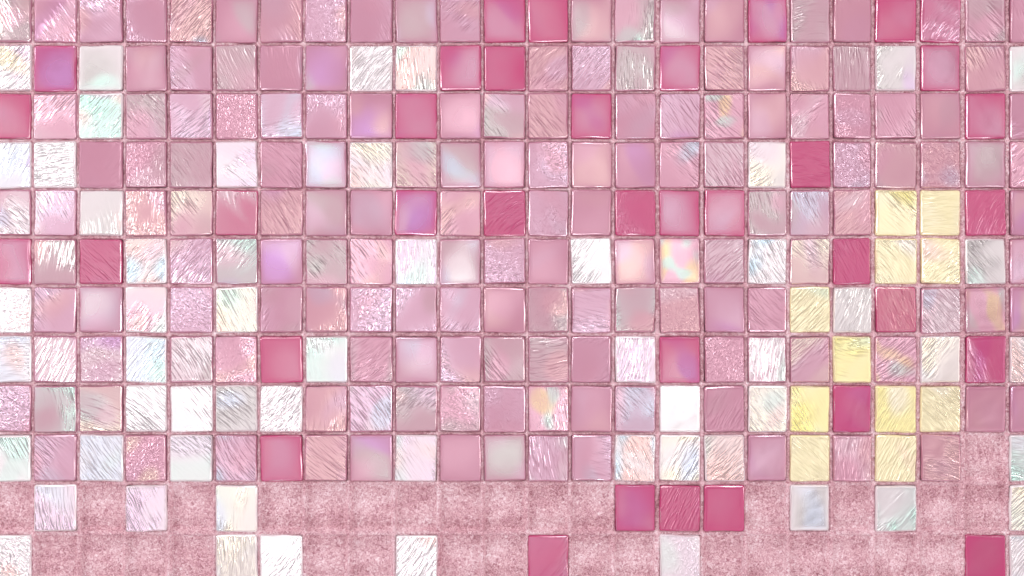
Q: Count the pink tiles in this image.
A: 155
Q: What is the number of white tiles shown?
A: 54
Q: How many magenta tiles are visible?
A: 36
